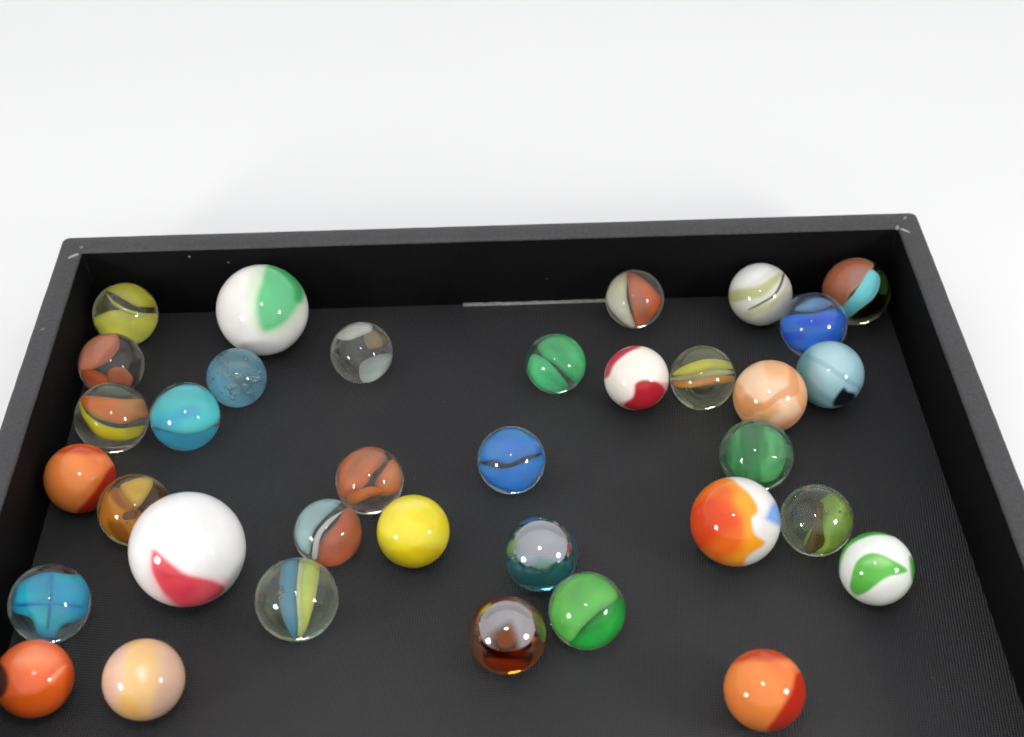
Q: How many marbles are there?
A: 35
